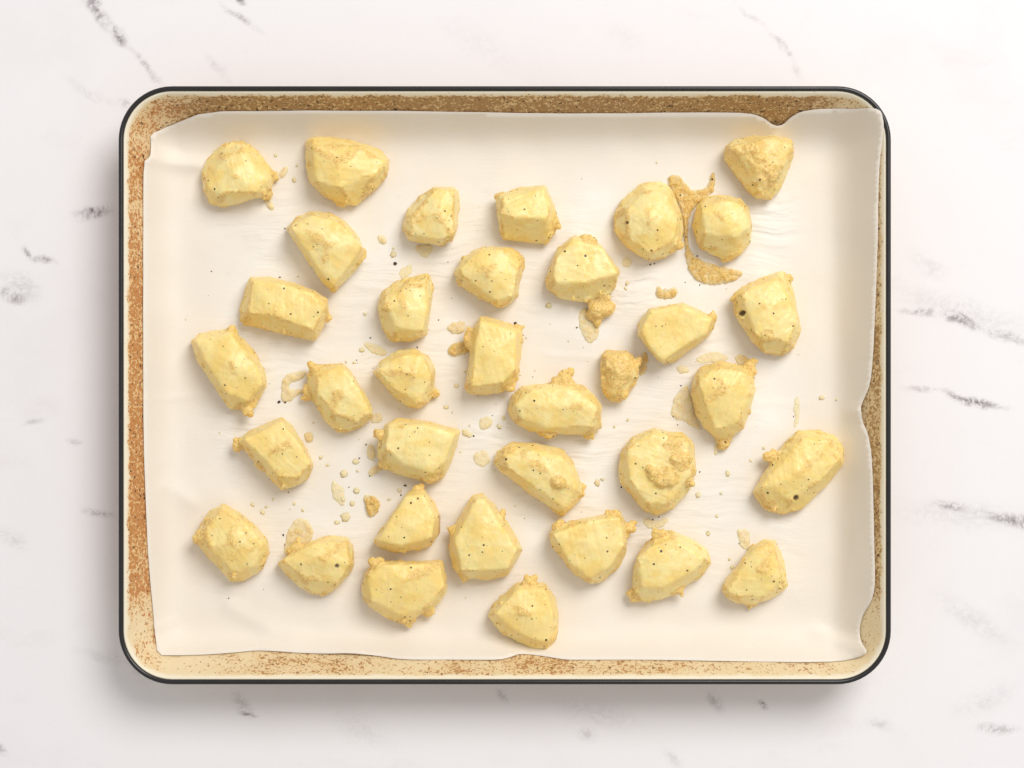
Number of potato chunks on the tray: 35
